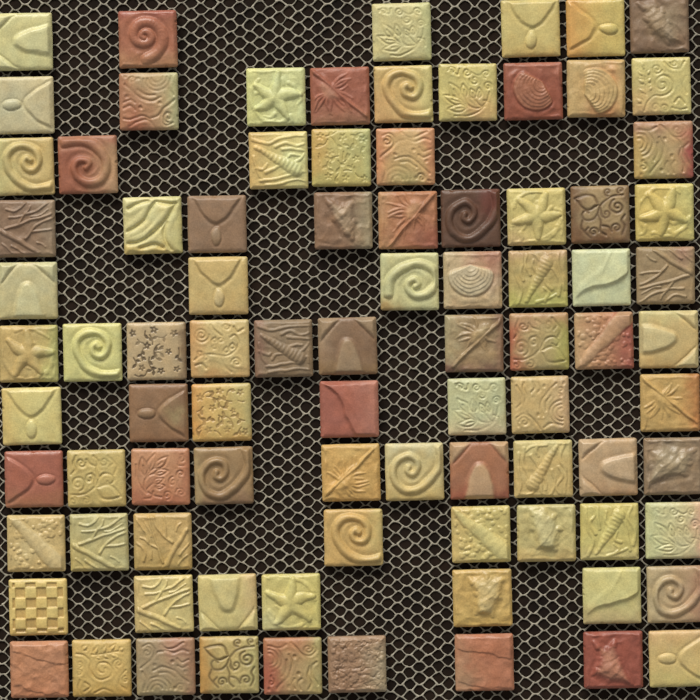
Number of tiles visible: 88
